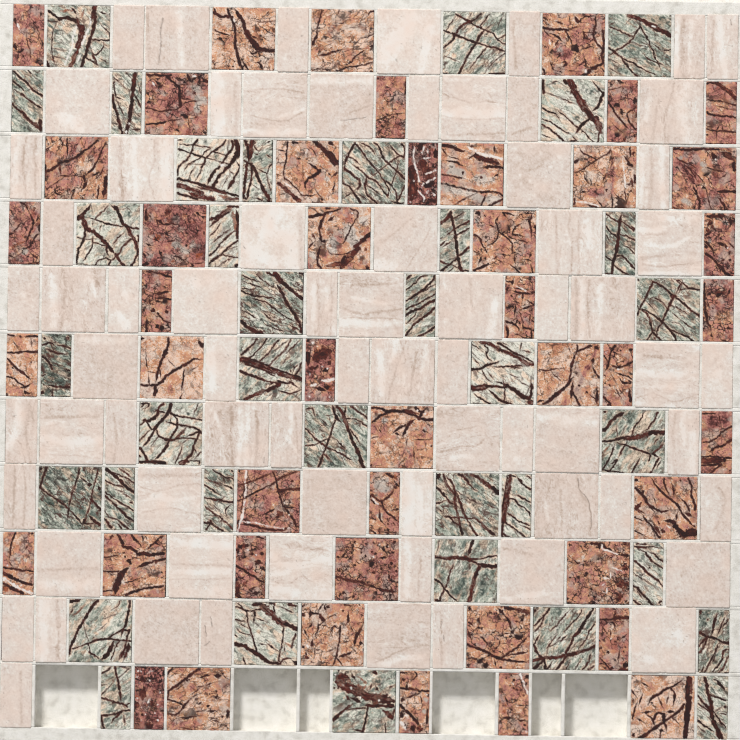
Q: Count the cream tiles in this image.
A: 70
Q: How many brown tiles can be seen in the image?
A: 45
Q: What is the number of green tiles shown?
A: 36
